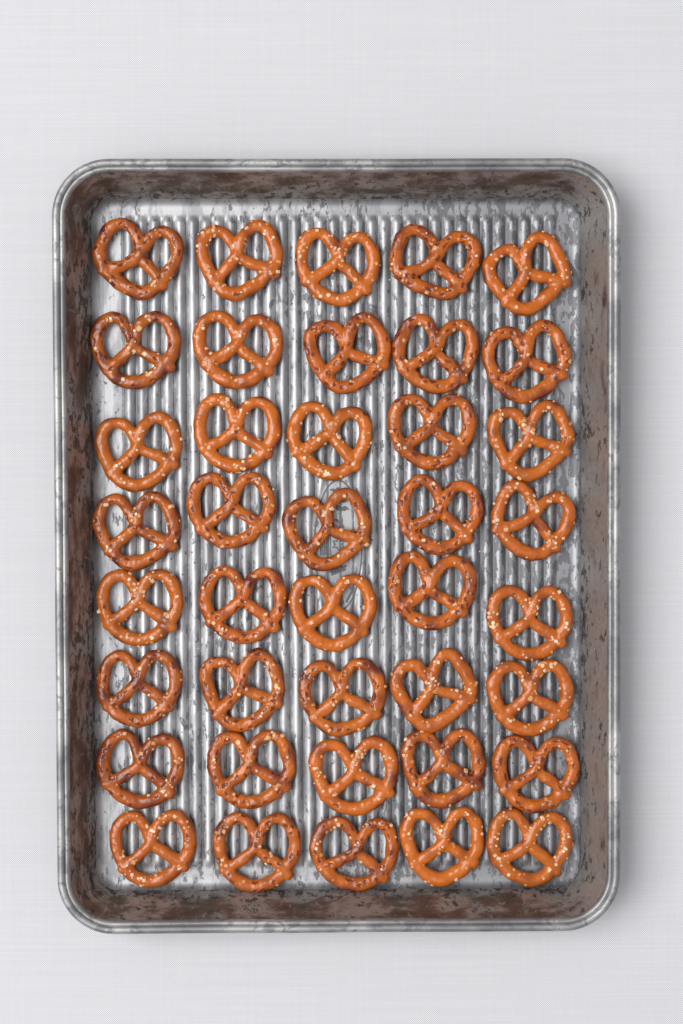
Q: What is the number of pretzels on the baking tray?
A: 40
